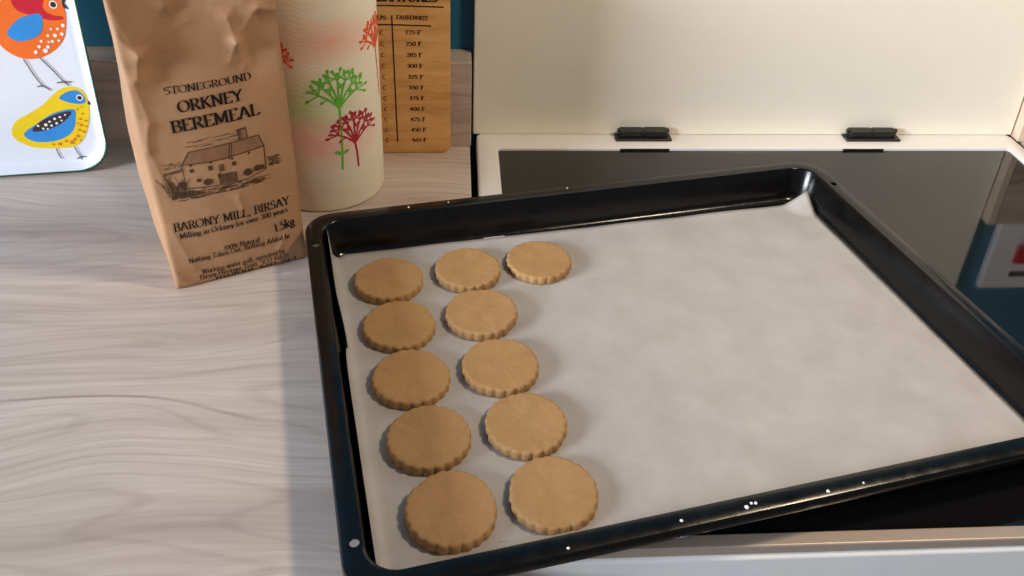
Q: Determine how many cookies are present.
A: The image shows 11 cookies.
